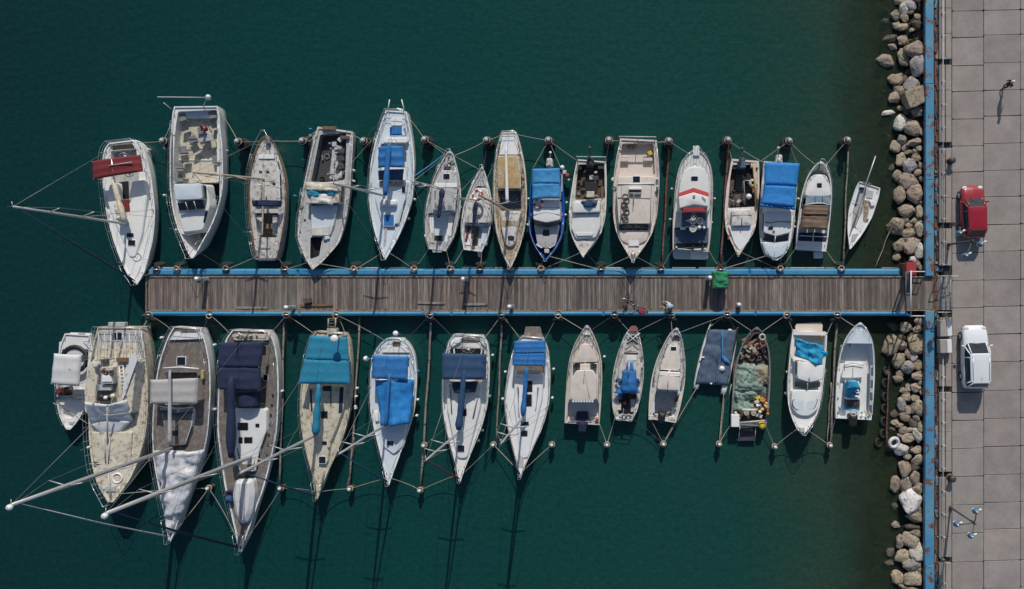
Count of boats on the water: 31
